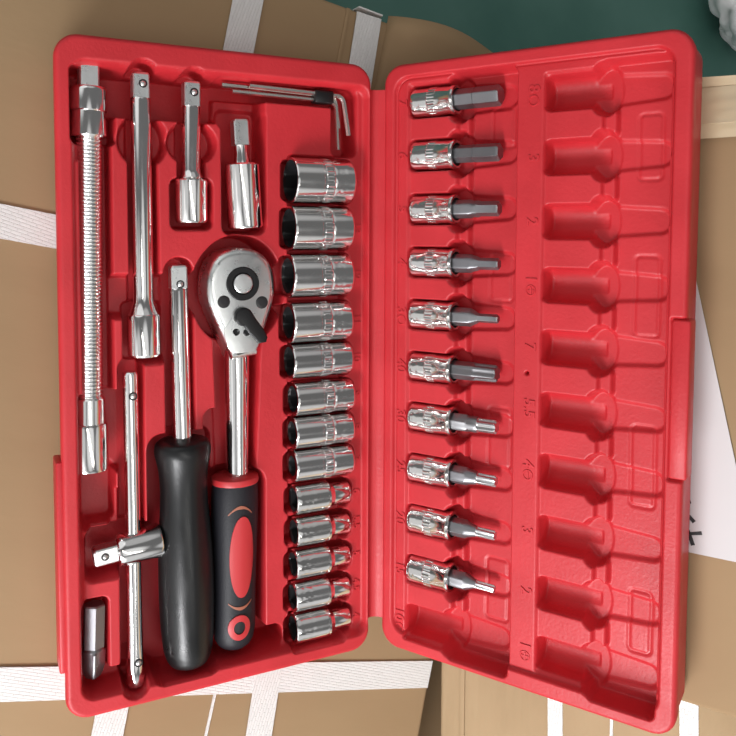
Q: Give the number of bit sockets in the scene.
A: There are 10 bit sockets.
